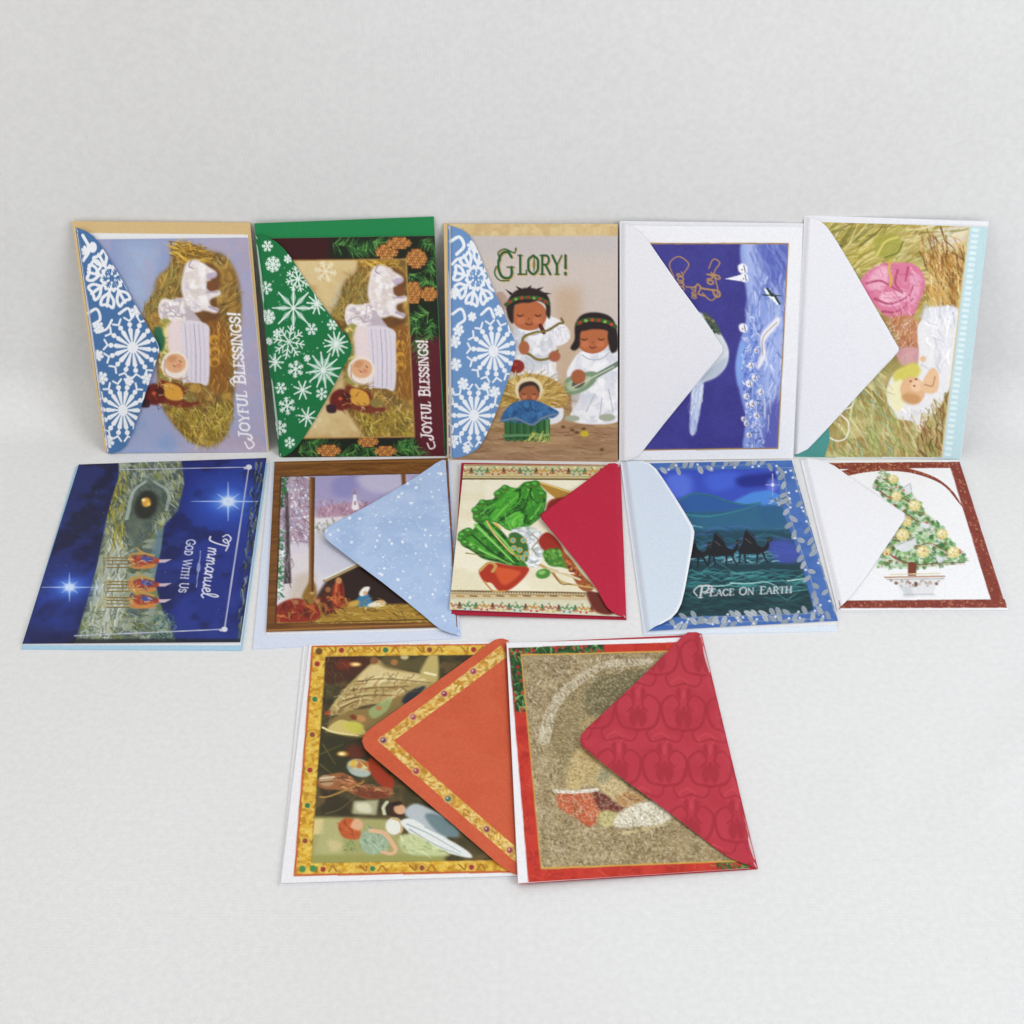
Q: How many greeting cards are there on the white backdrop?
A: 12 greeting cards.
